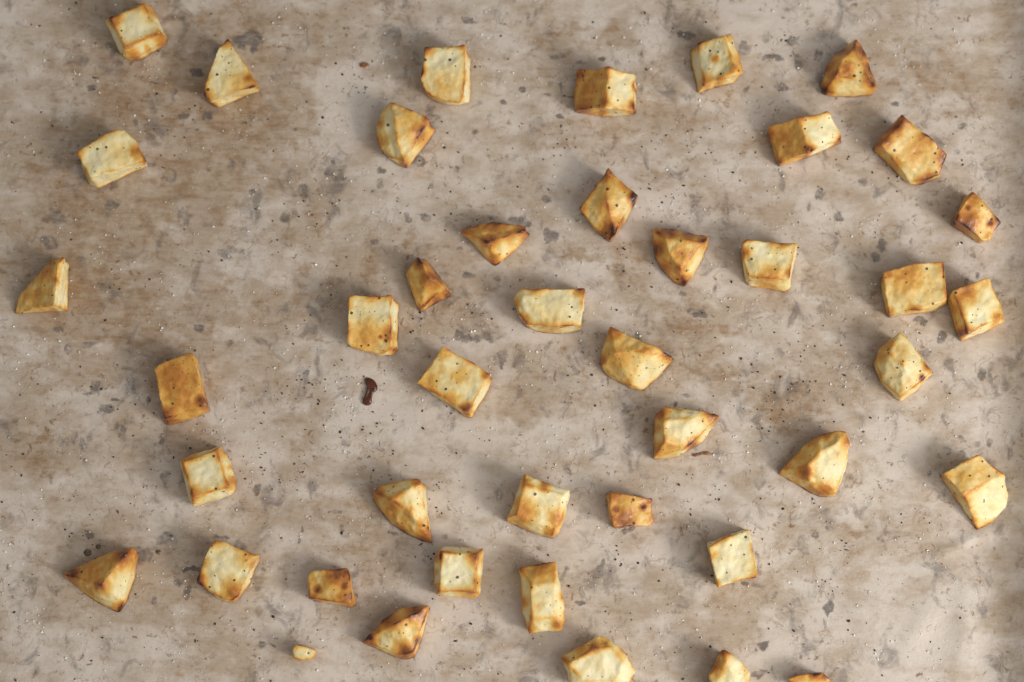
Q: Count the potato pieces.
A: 43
